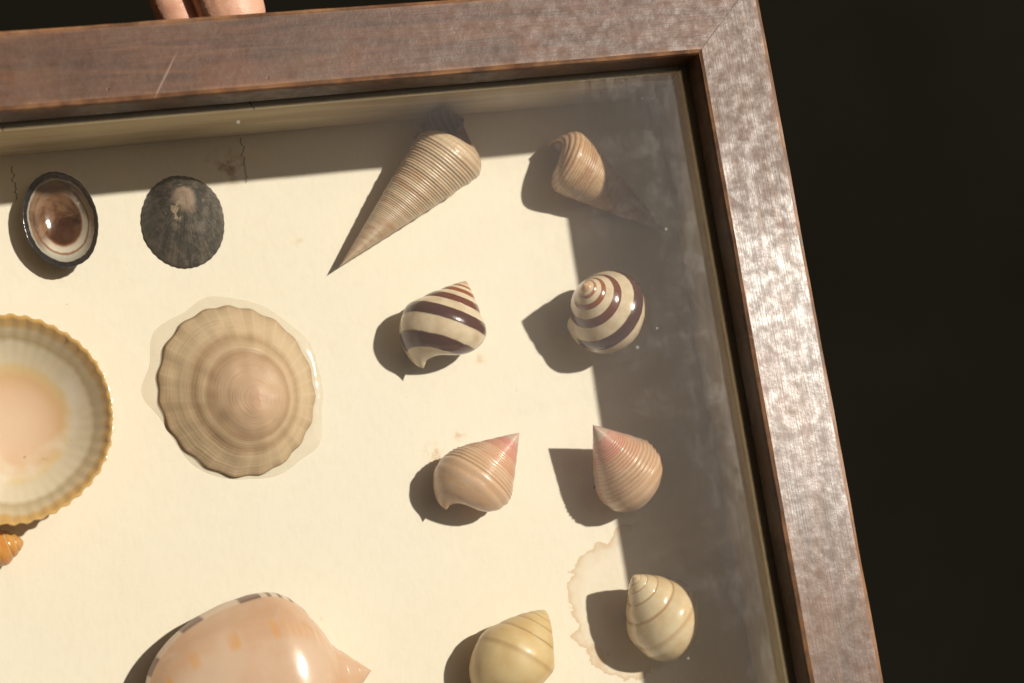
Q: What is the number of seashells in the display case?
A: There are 14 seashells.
